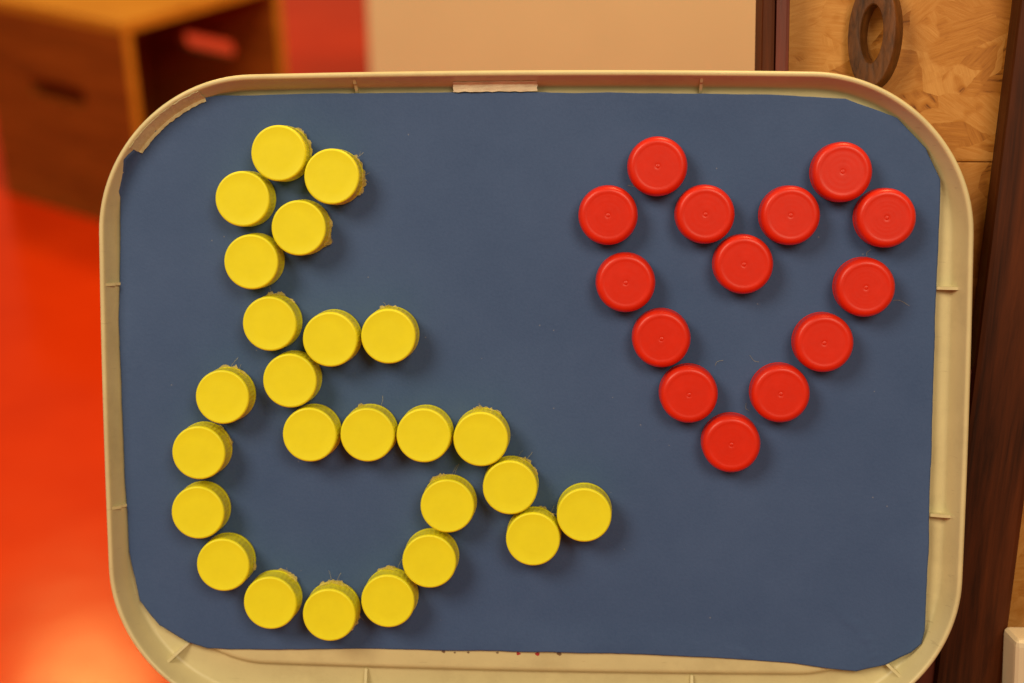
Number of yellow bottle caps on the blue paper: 25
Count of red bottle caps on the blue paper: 14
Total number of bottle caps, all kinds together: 39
